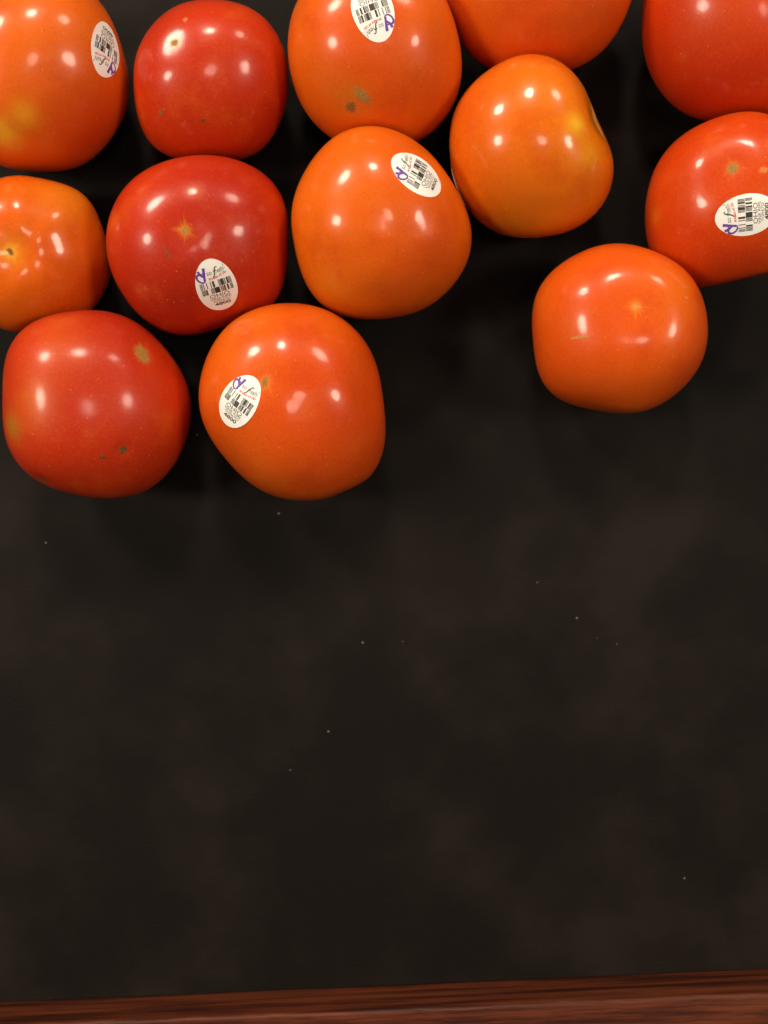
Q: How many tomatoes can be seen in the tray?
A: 13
